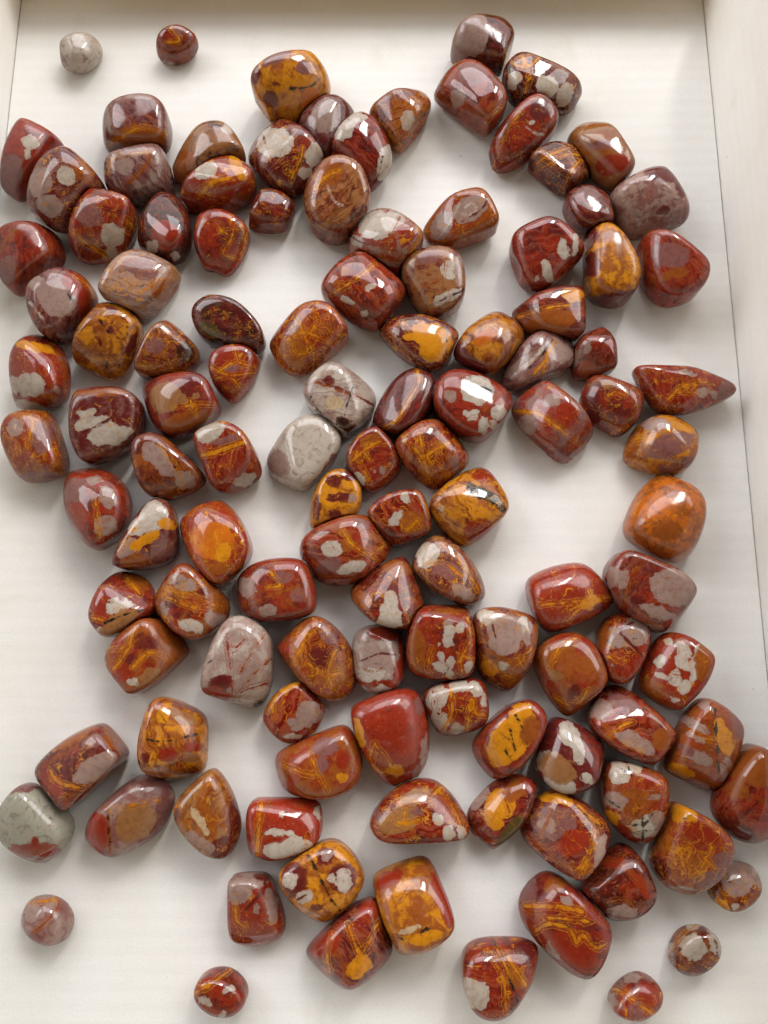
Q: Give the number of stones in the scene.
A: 118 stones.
